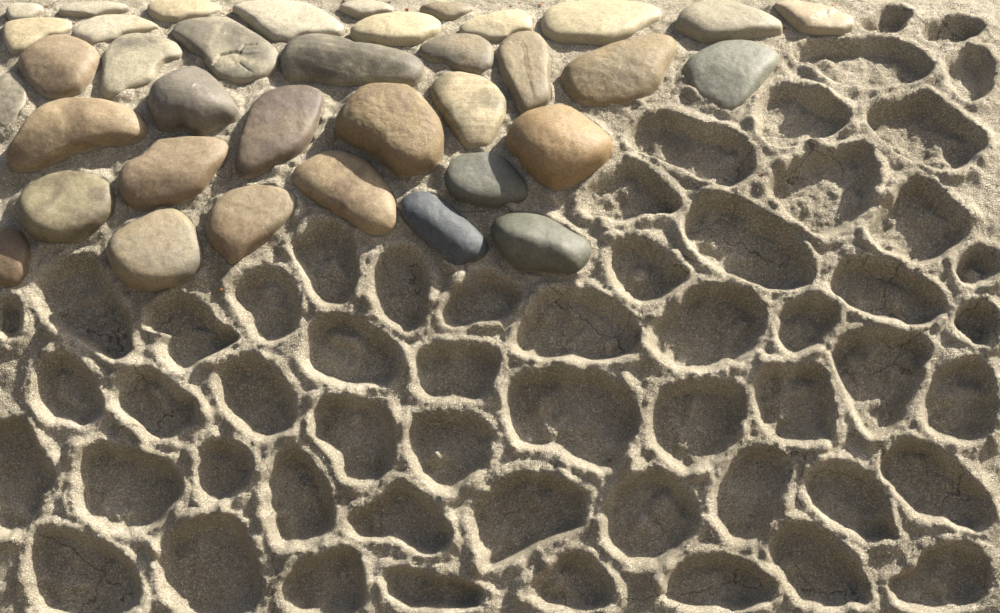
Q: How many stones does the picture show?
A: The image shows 37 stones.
